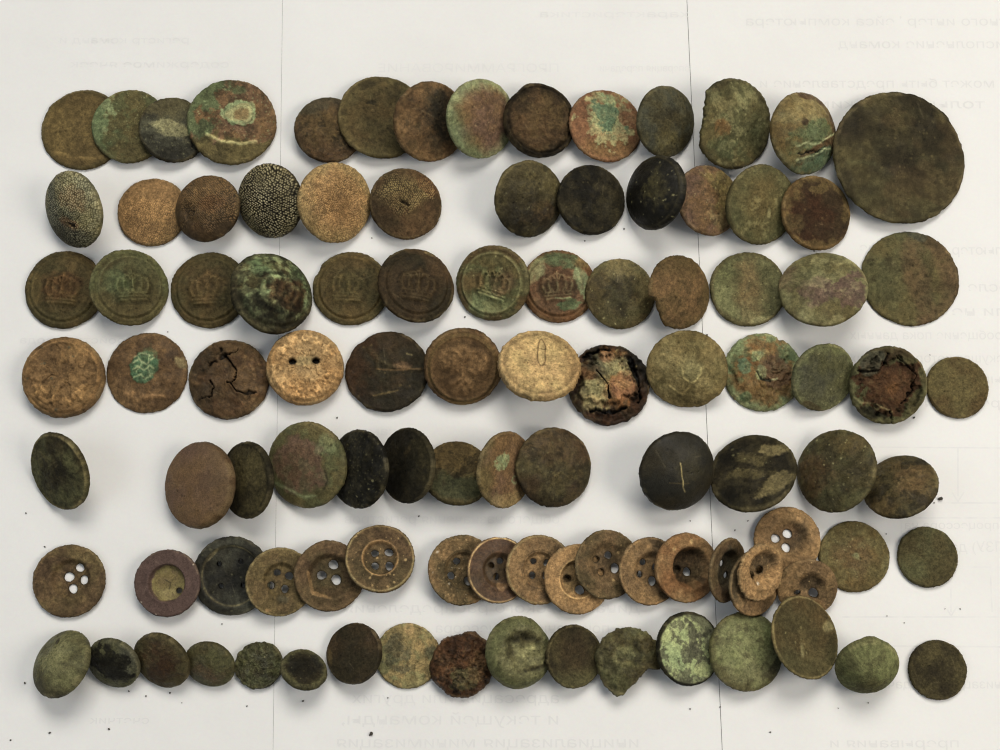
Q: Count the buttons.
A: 102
